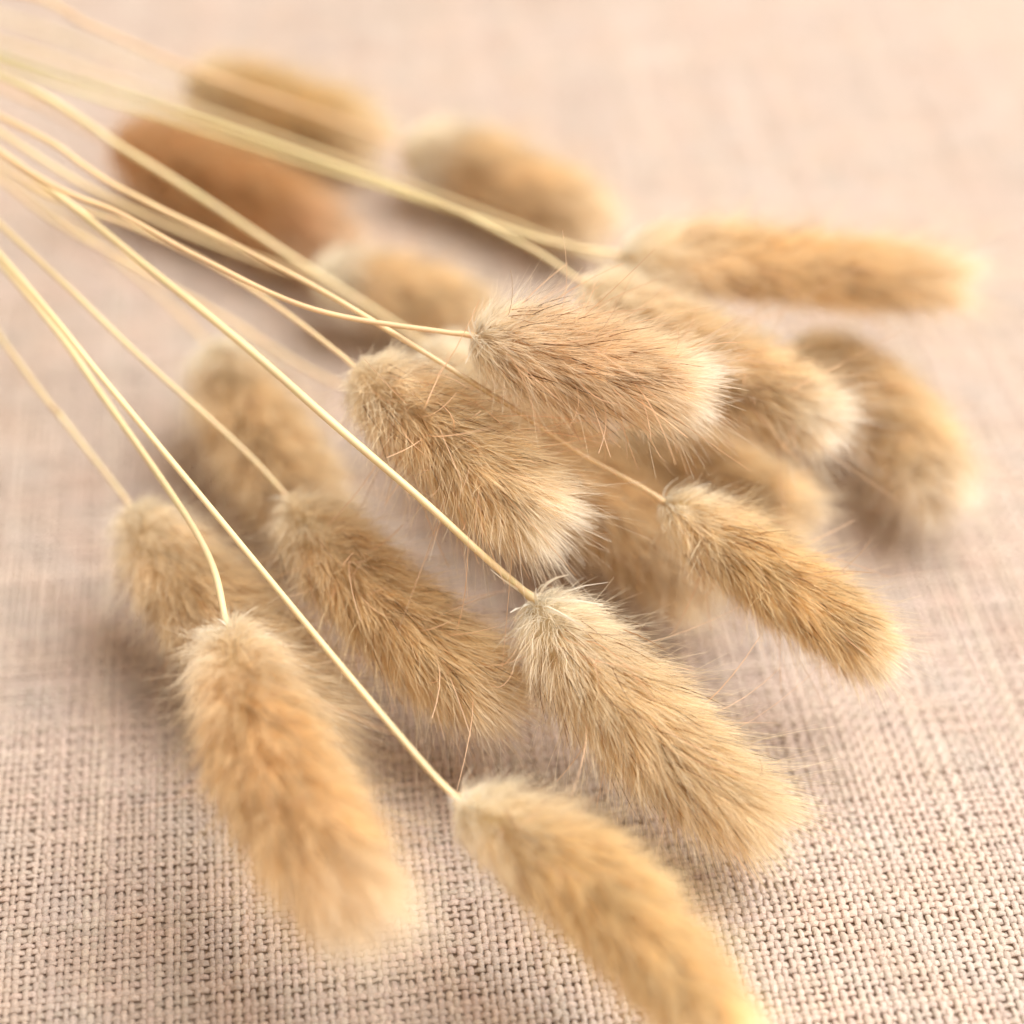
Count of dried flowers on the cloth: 18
